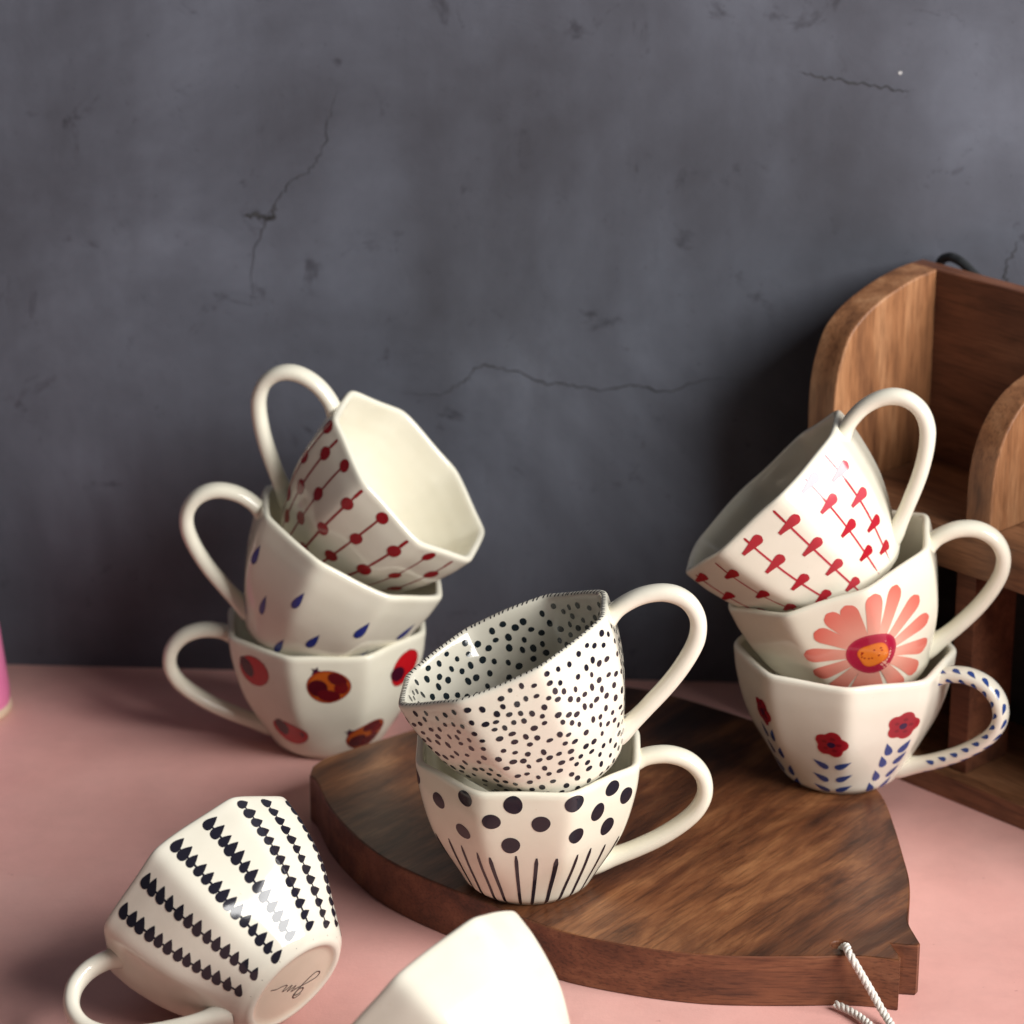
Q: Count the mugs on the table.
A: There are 10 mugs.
